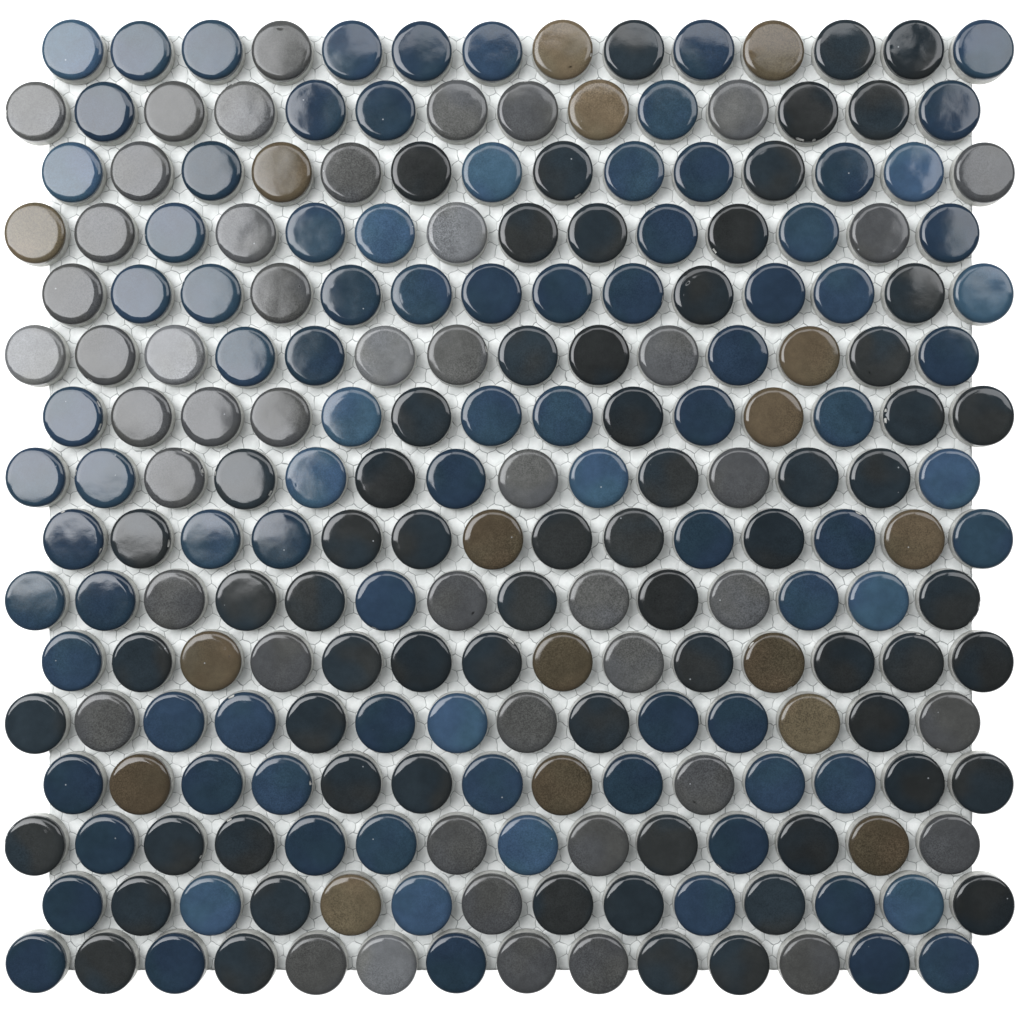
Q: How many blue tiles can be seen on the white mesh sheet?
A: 93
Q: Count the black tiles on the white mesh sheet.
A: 67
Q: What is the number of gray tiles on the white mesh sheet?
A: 47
